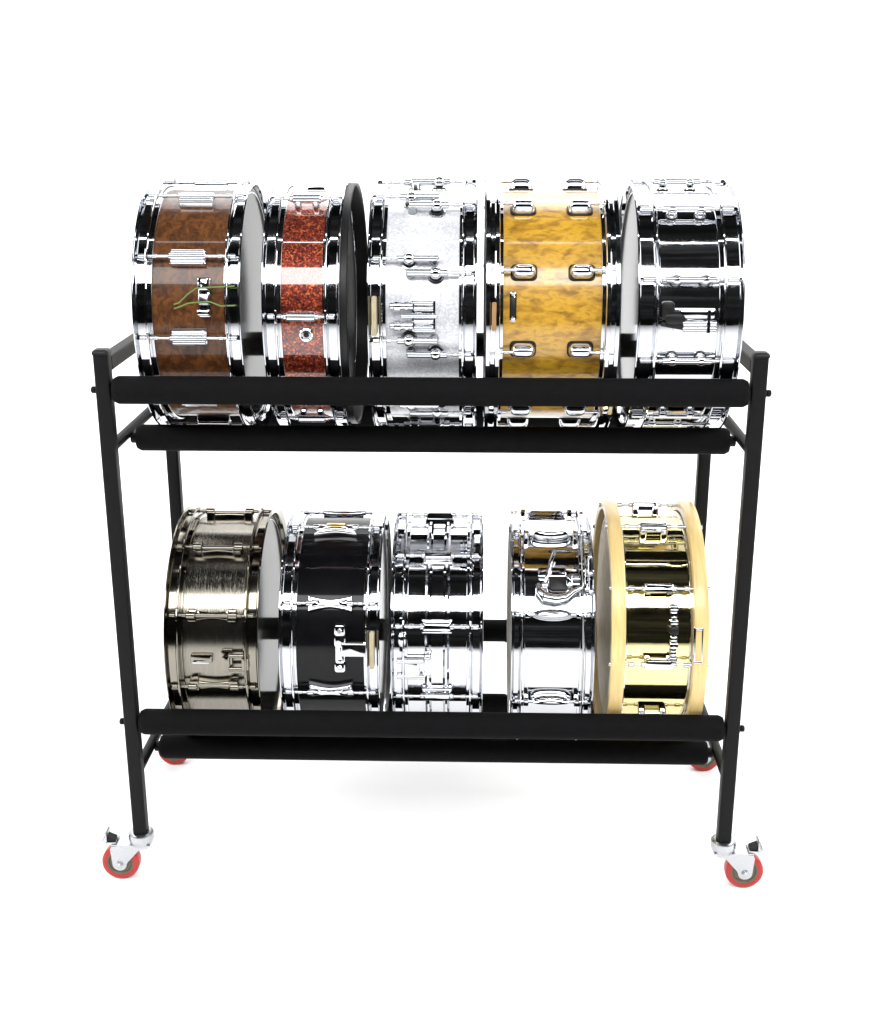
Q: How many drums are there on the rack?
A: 10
